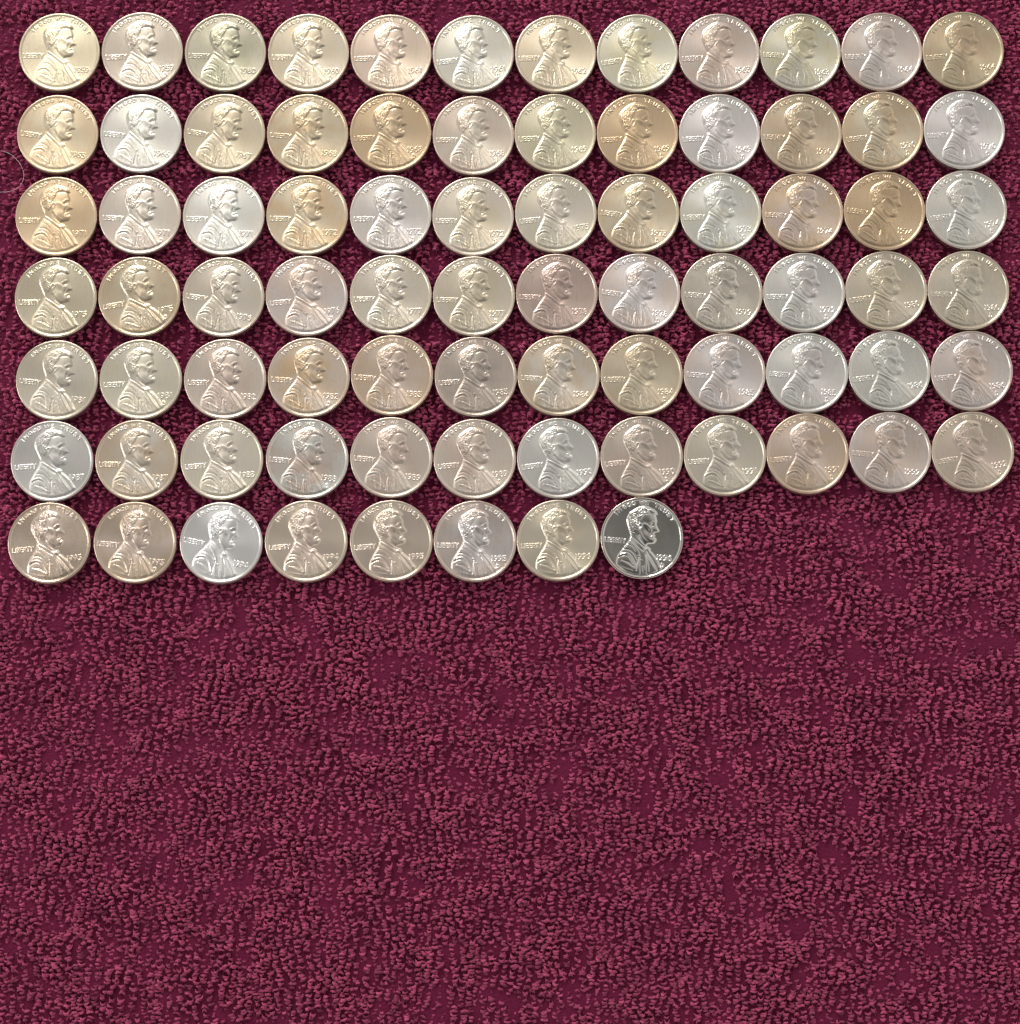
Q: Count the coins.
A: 80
